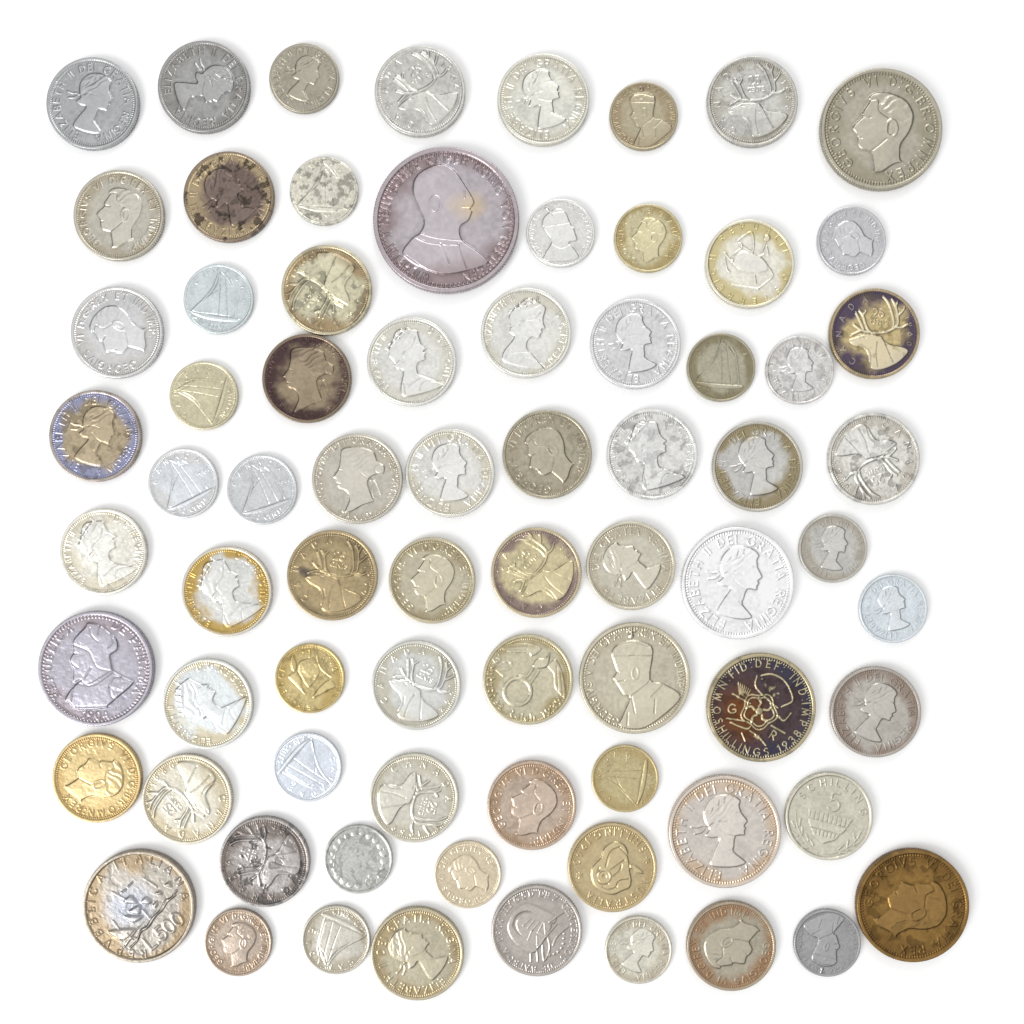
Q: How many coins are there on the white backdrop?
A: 74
